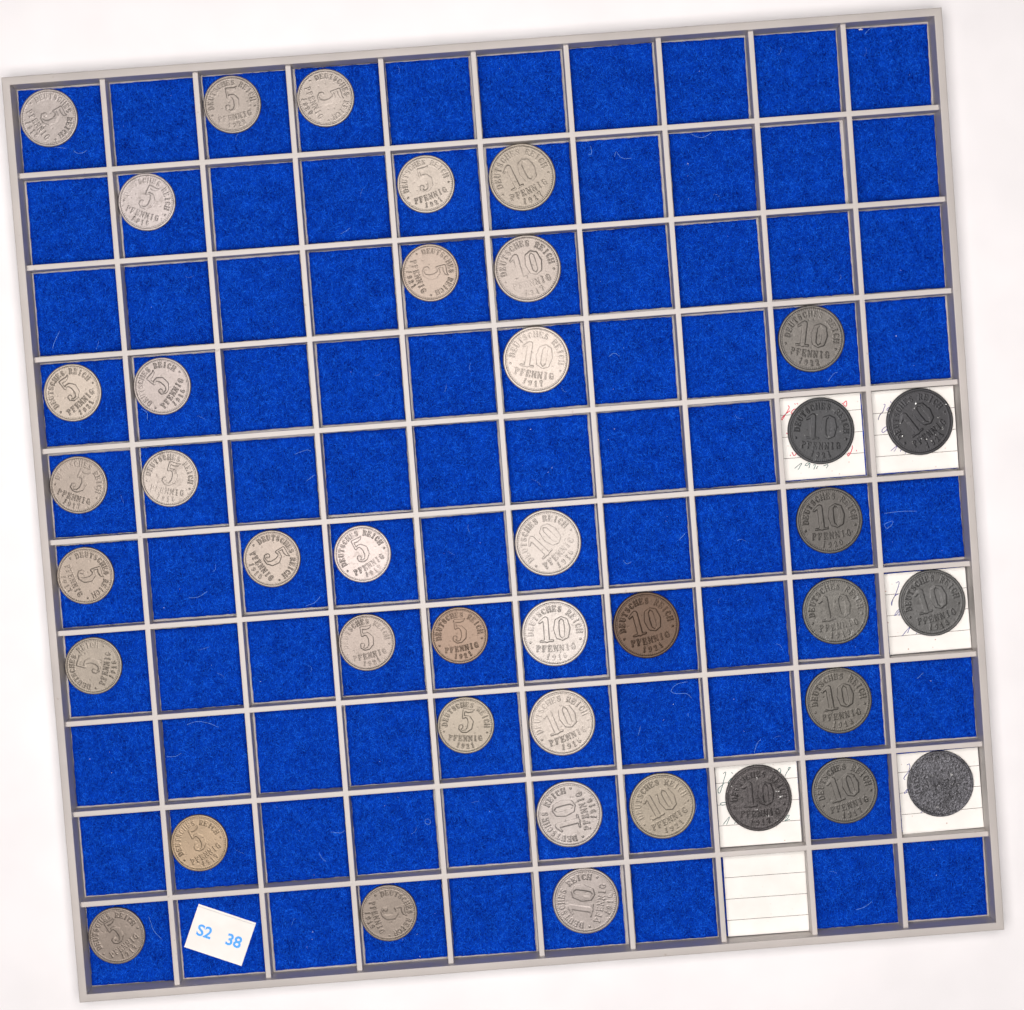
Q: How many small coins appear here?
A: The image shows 20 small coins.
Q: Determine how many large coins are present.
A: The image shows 20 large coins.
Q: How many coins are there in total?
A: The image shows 40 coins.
